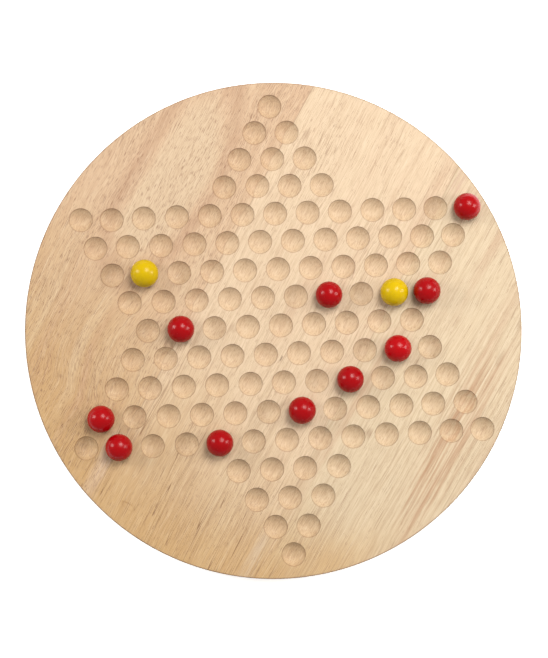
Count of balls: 12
